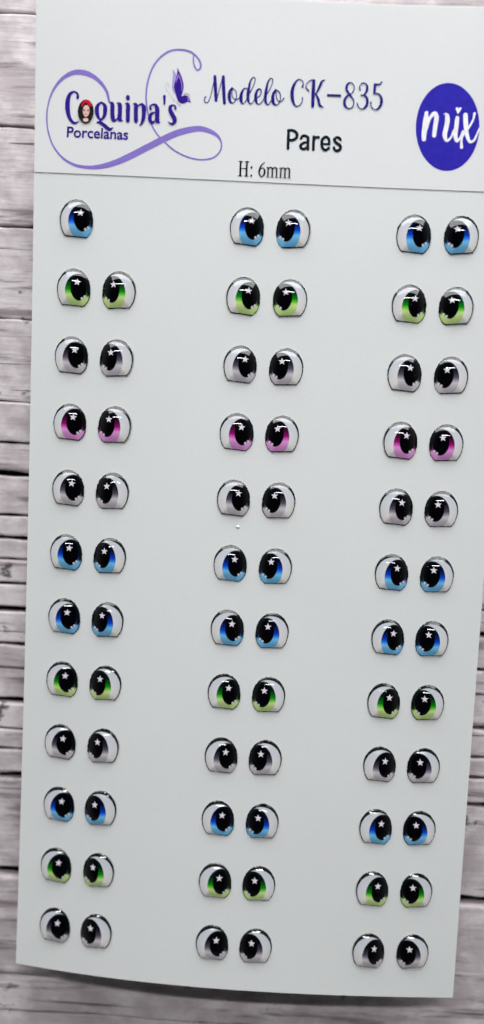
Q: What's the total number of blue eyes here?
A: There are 23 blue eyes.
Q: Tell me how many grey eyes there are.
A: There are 24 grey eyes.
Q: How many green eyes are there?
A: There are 18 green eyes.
